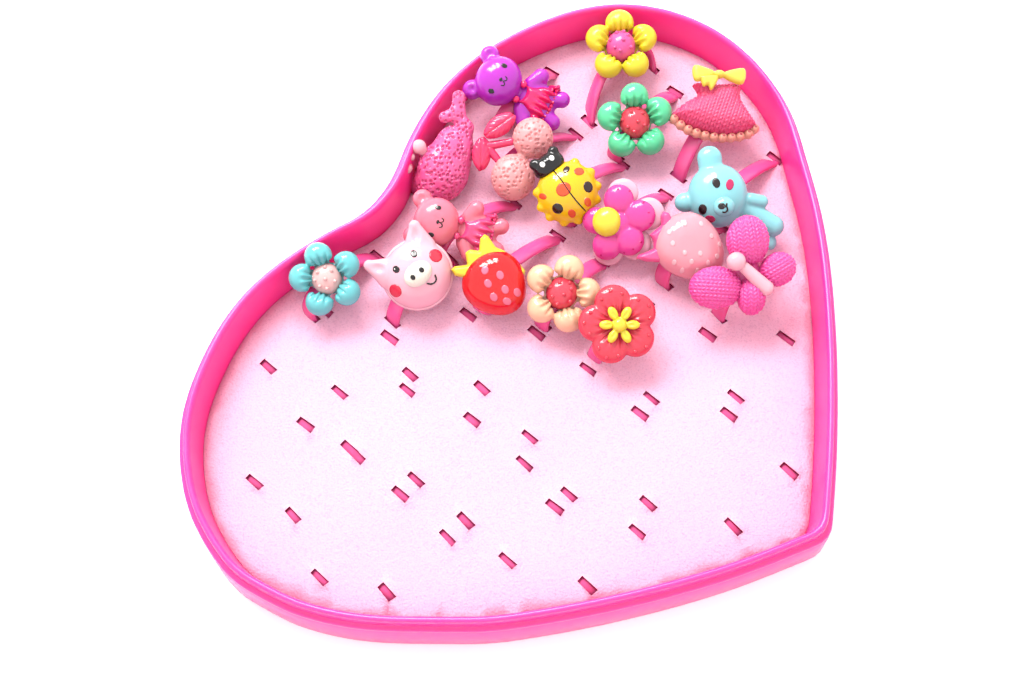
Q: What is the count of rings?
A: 17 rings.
